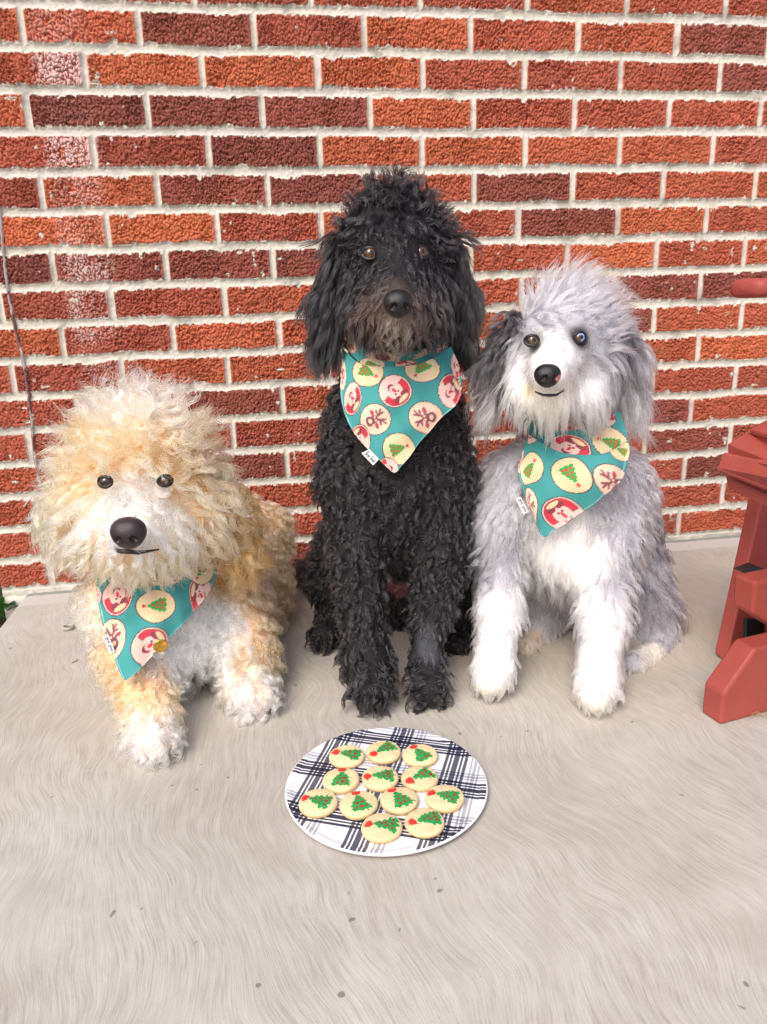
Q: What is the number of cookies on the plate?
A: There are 12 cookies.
